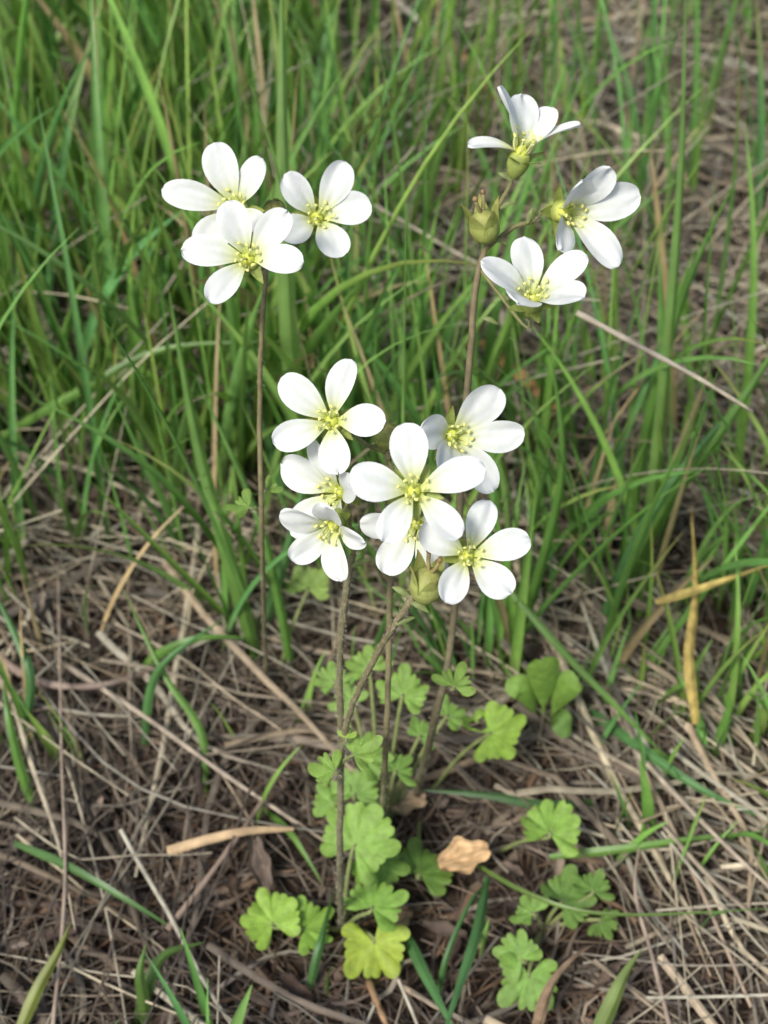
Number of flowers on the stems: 13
